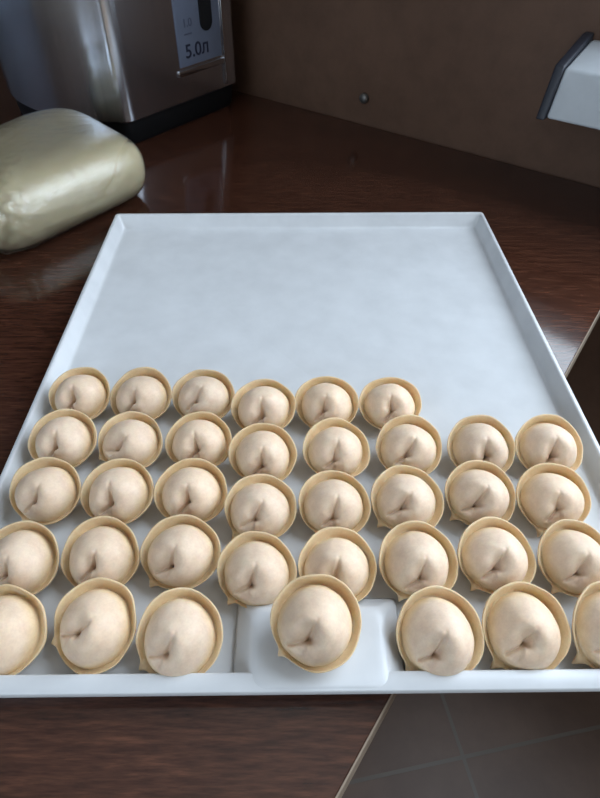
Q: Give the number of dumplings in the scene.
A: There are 37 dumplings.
